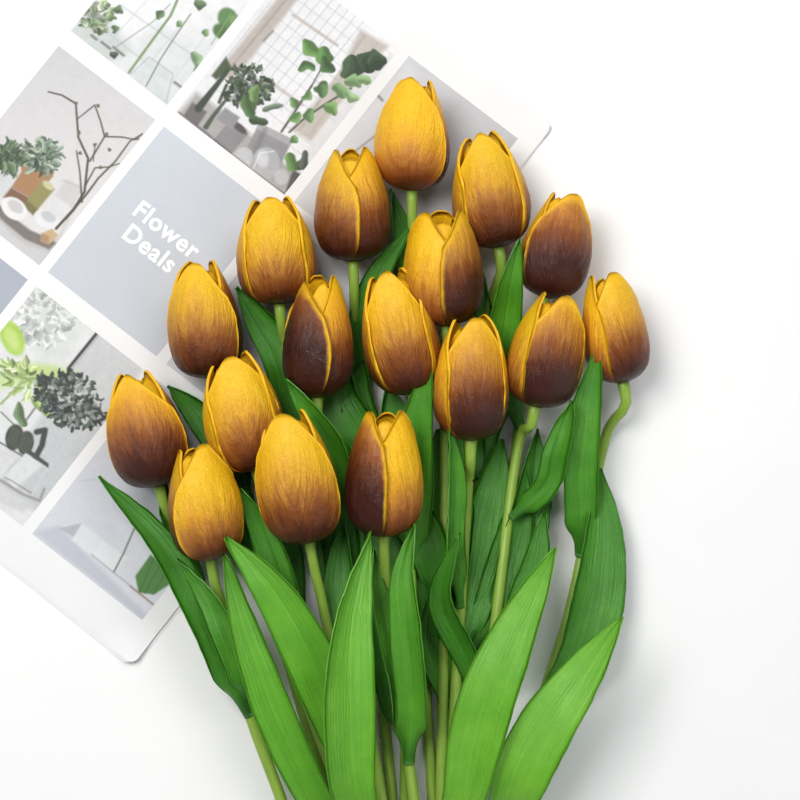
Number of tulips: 17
